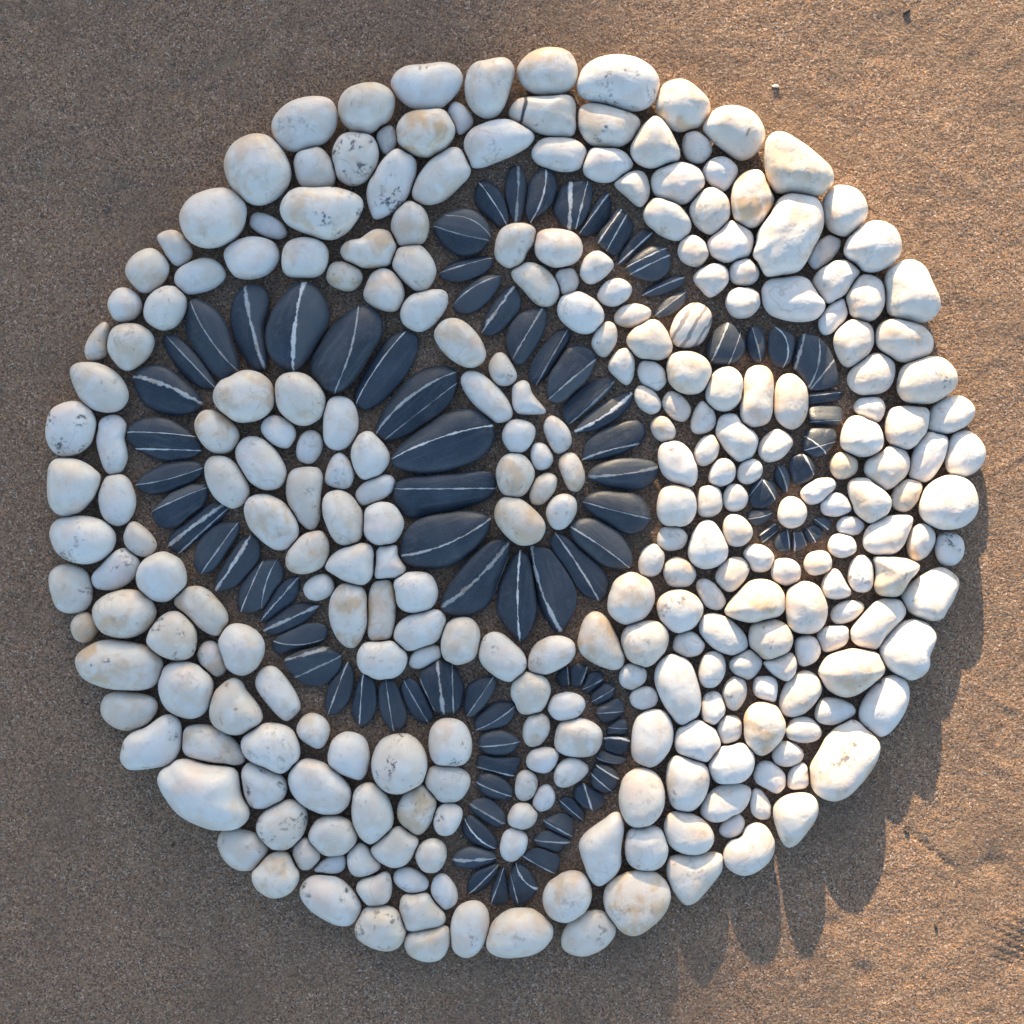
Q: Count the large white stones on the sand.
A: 174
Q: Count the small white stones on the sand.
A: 109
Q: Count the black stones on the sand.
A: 95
